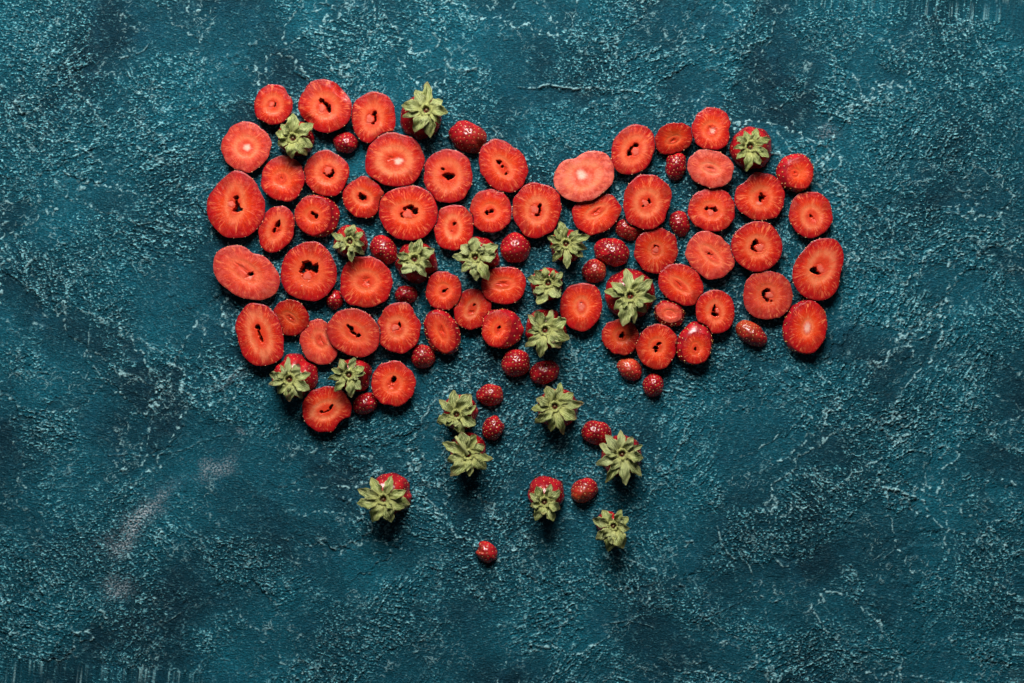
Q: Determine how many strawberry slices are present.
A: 56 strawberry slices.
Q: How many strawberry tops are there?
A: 19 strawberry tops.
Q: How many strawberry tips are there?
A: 23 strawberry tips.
